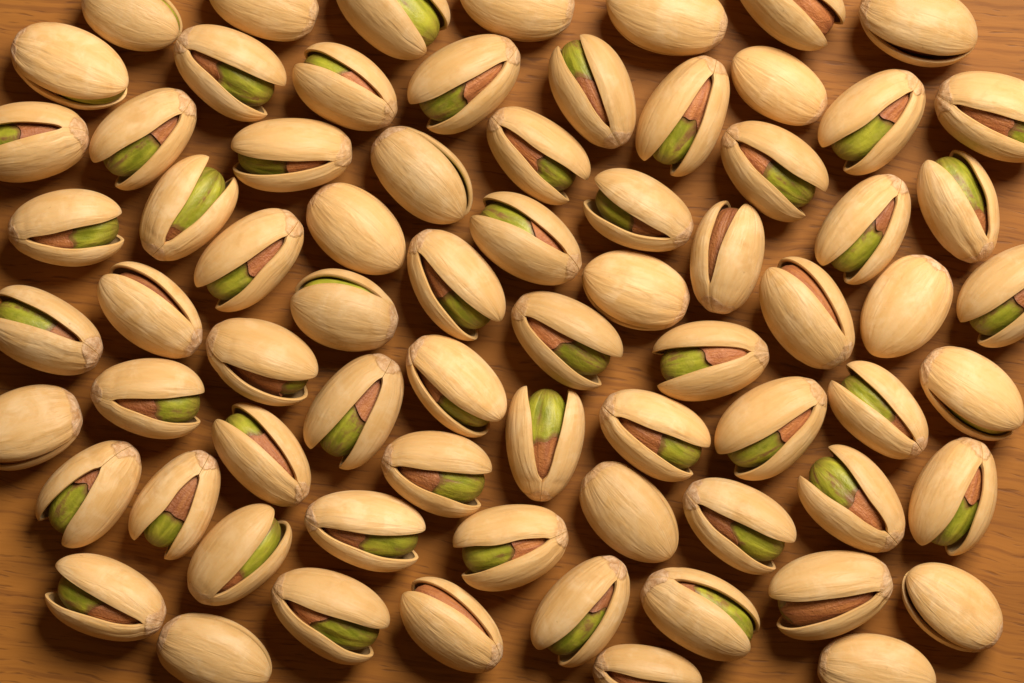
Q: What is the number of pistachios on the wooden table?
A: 72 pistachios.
